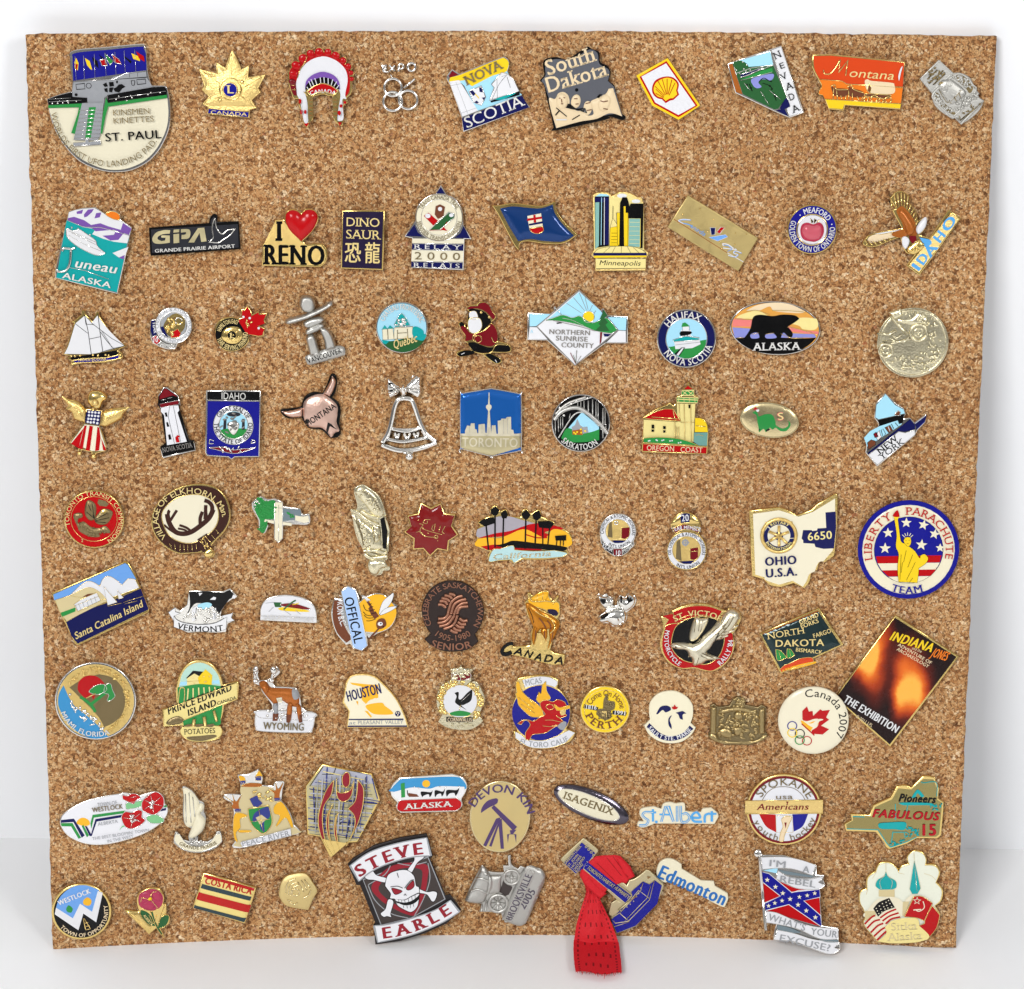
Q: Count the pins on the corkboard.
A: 90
